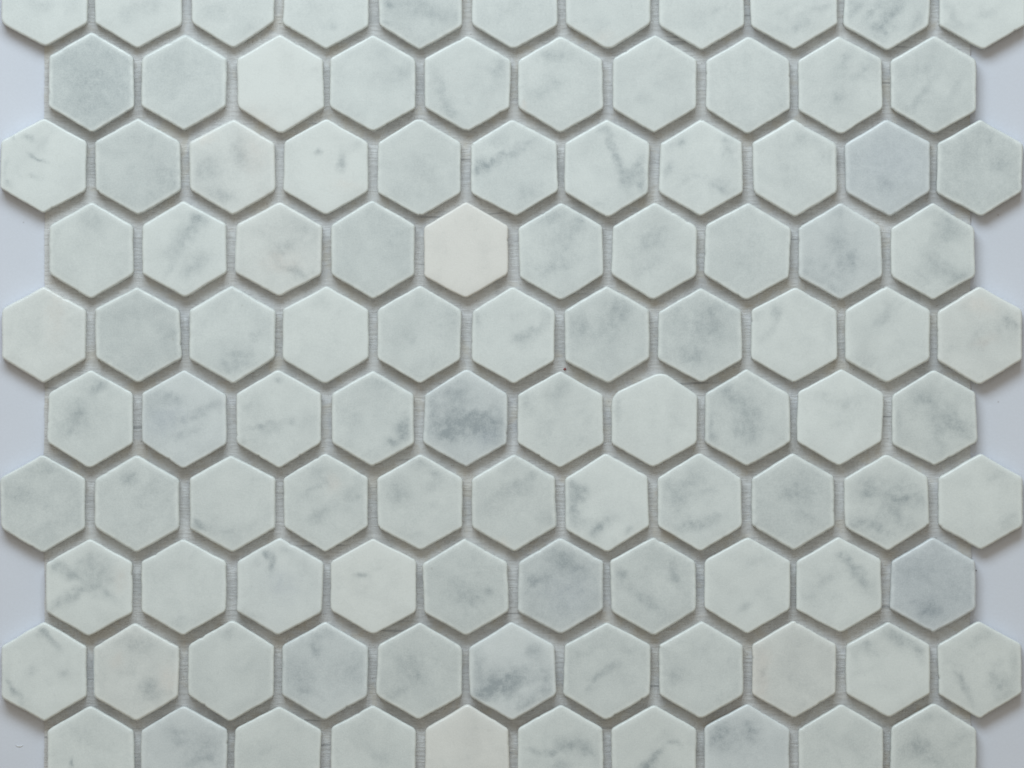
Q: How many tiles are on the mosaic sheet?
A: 105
